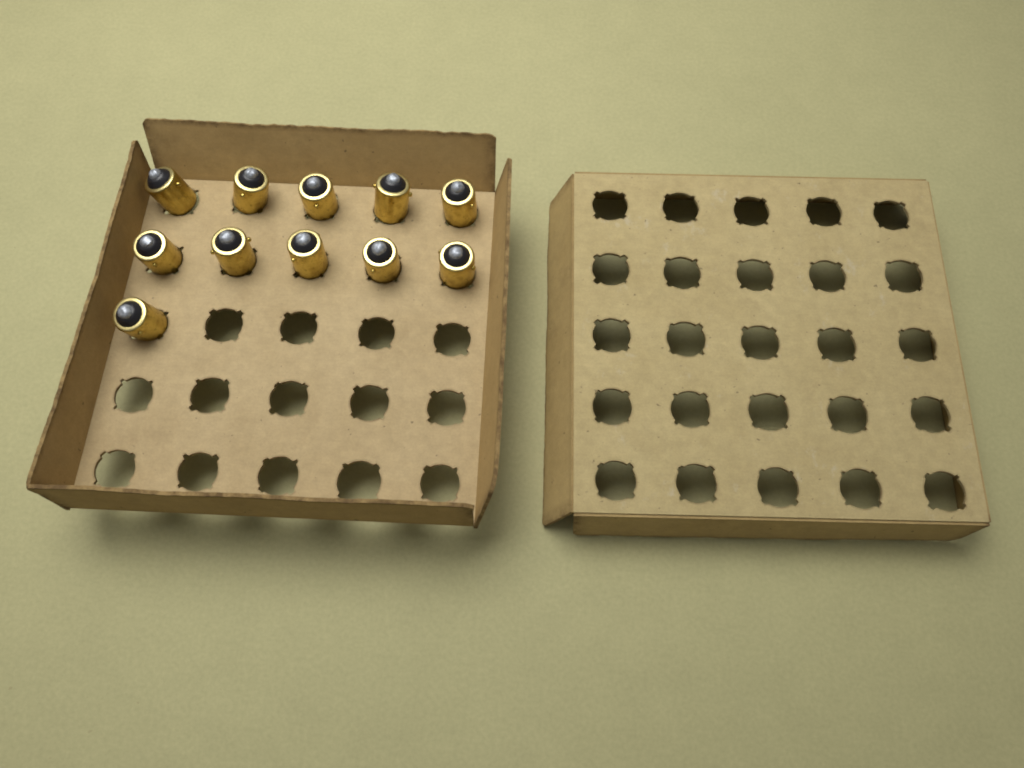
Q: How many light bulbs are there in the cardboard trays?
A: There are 11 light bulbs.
